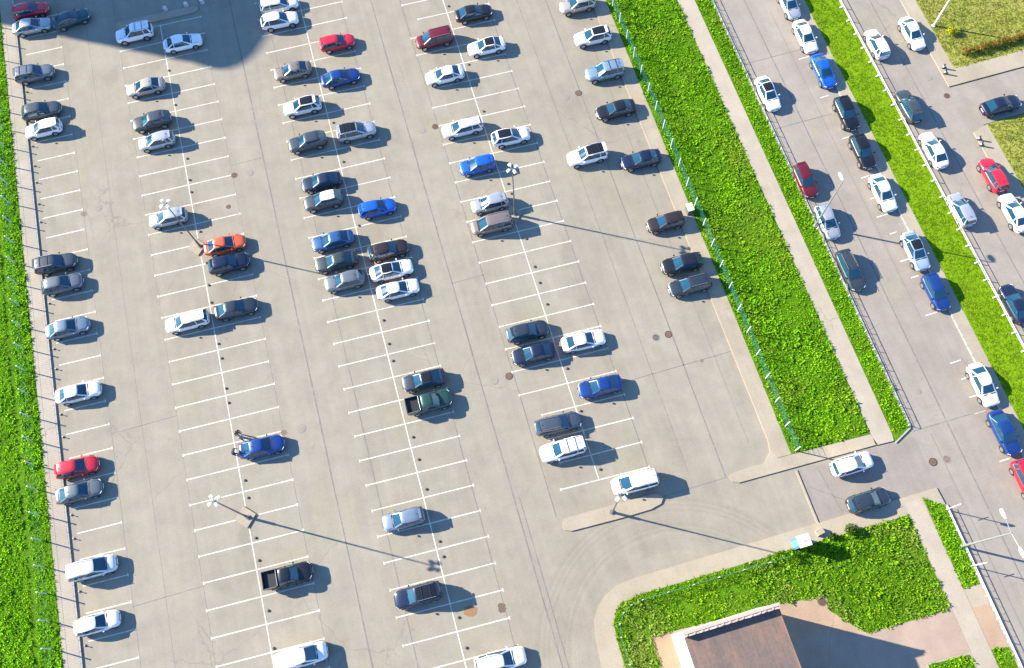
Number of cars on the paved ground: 100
